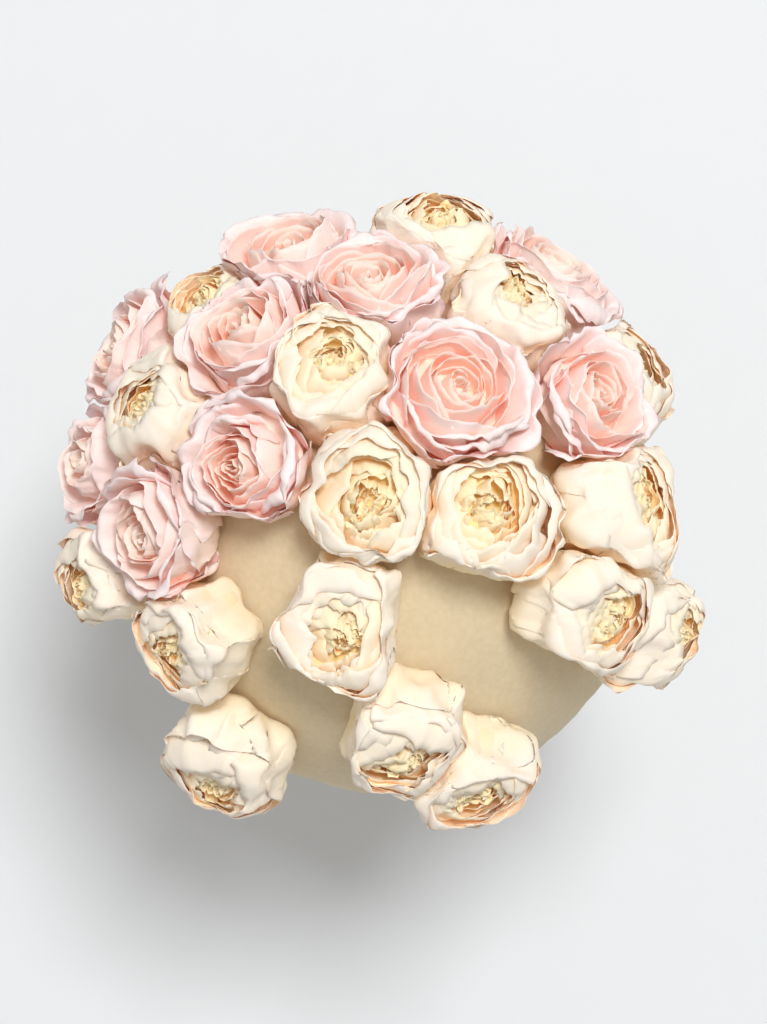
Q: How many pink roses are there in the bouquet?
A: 10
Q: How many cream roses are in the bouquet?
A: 17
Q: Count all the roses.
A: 27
